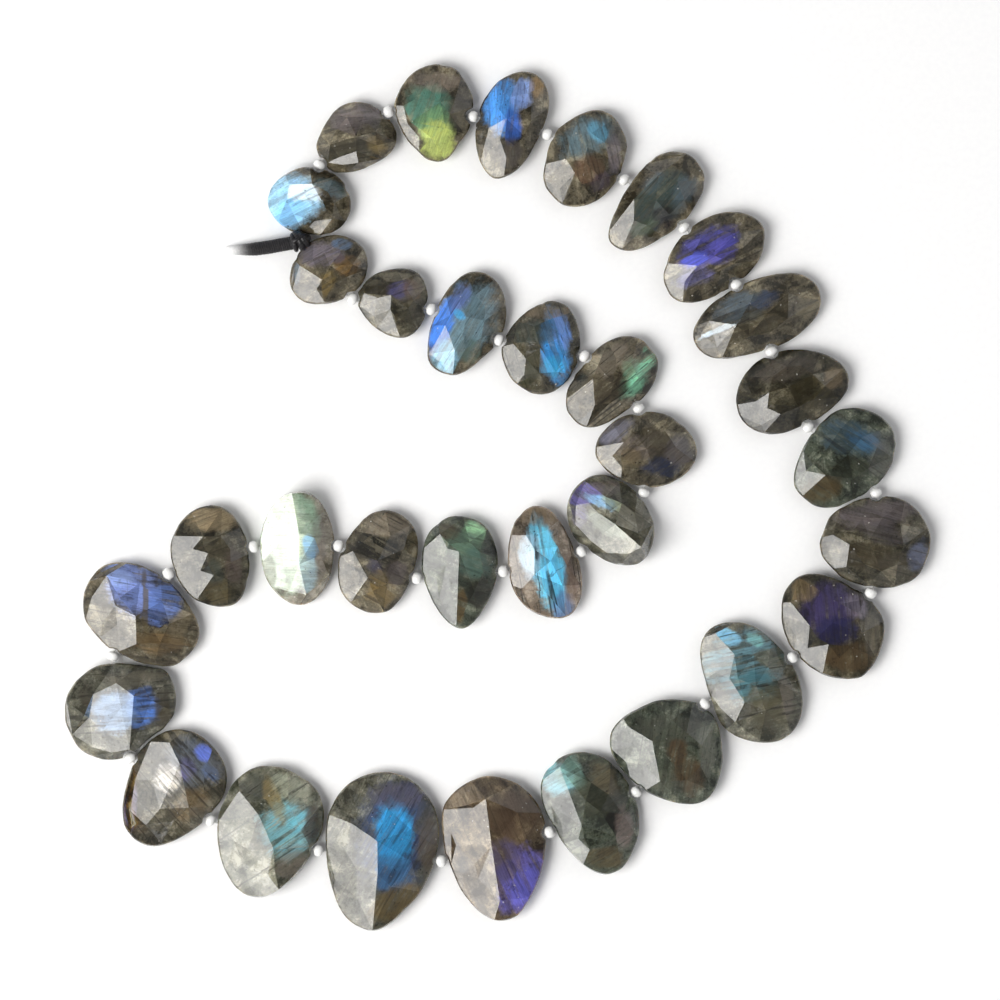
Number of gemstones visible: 33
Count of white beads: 32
